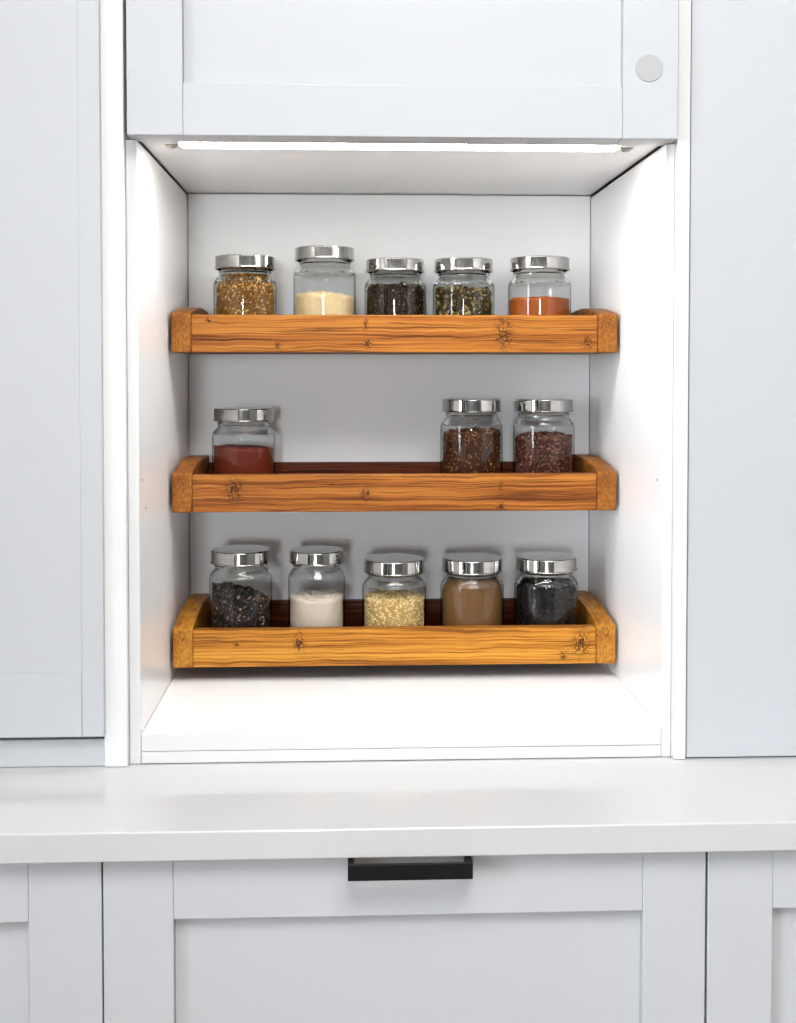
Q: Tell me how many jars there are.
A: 13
